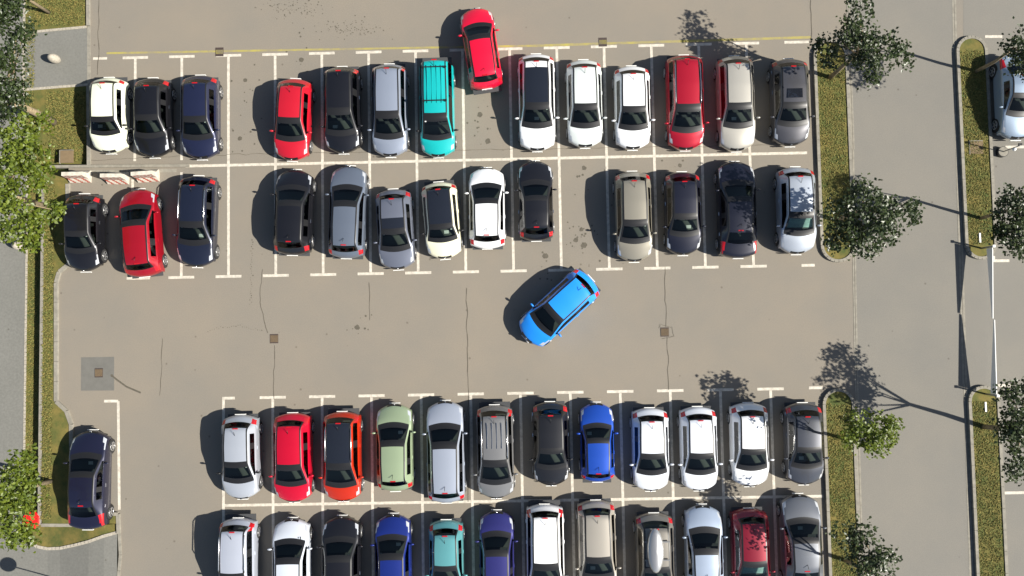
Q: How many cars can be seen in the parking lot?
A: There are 54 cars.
